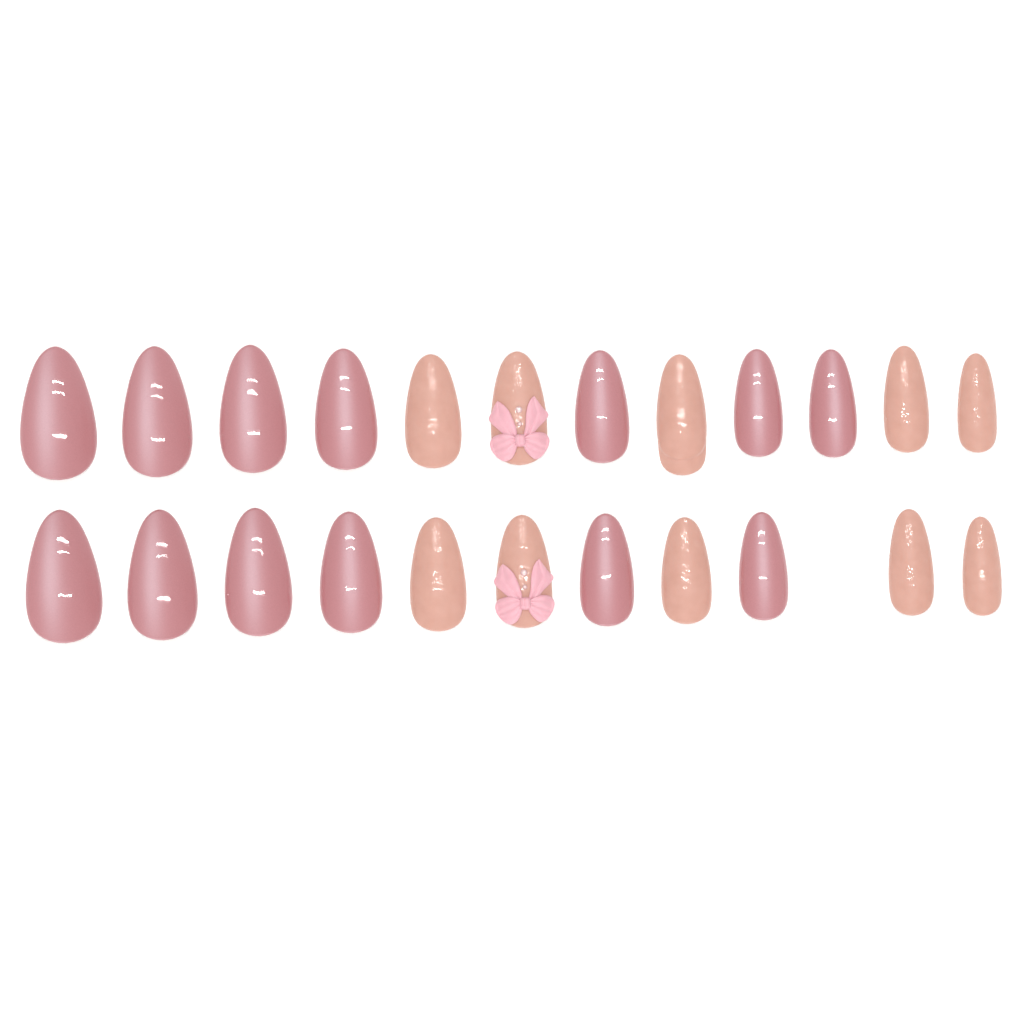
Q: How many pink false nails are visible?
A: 13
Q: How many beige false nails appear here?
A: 10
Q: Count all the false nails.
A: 23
